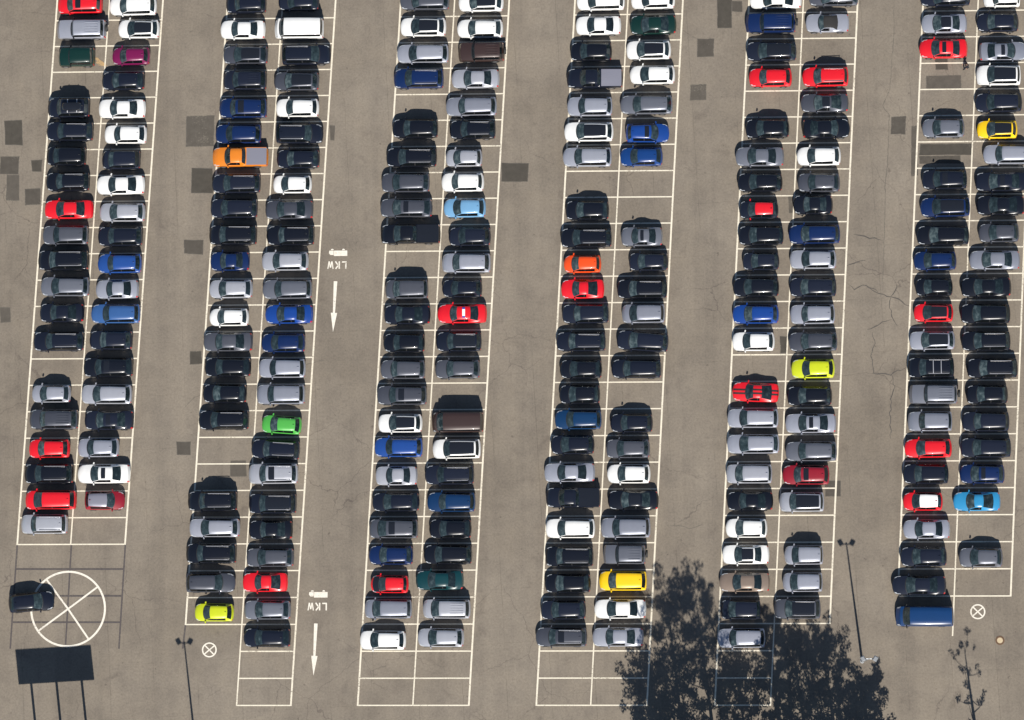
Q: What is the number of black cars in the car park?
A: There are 98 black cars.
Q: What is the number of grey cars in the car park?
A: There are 81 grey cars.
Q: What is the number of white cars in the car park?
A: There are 34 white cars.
